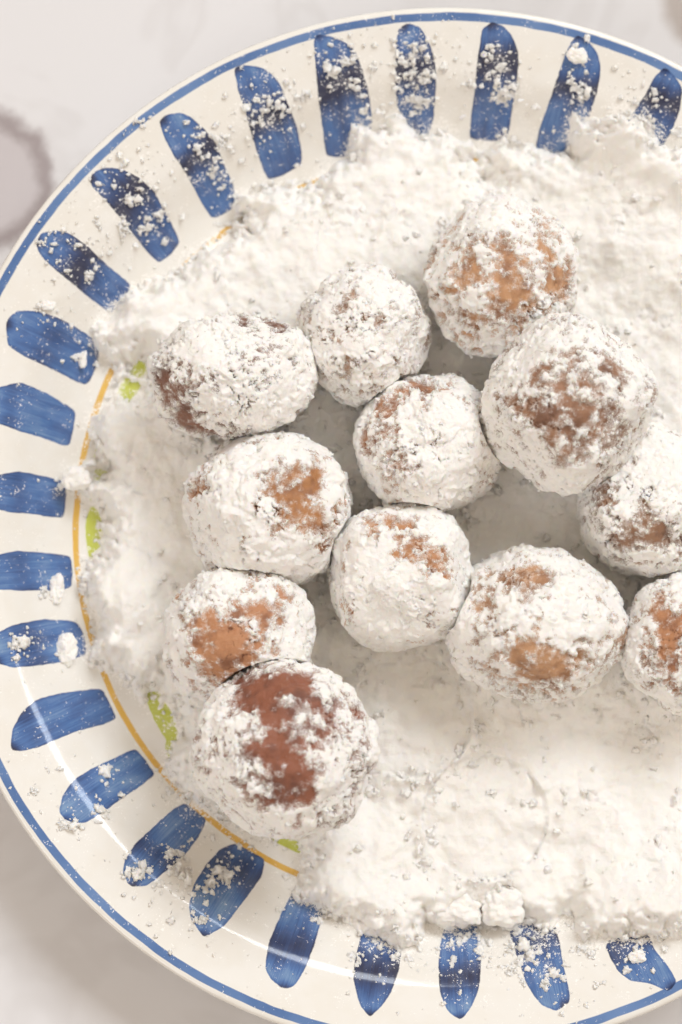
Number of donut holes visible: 12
